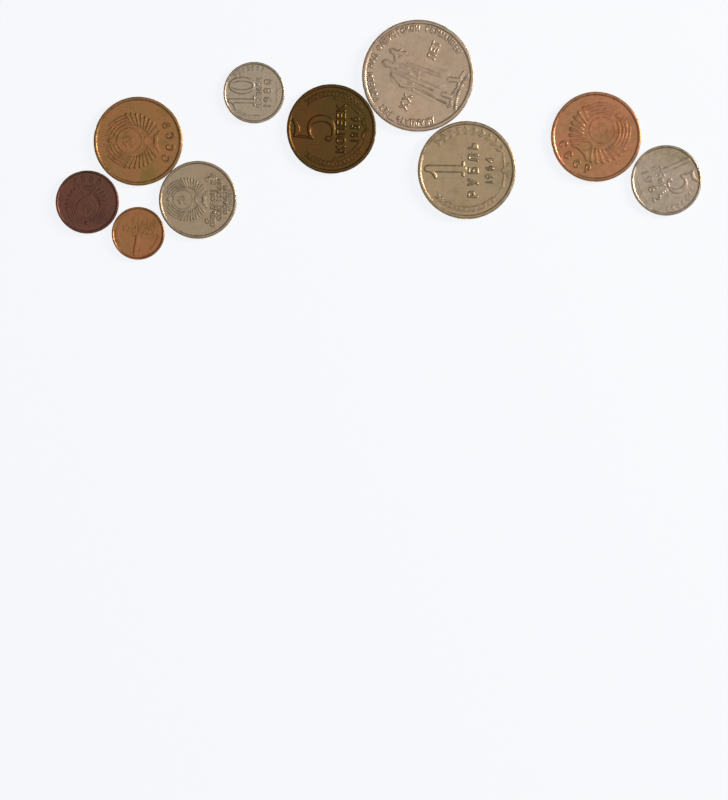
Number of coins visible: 10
